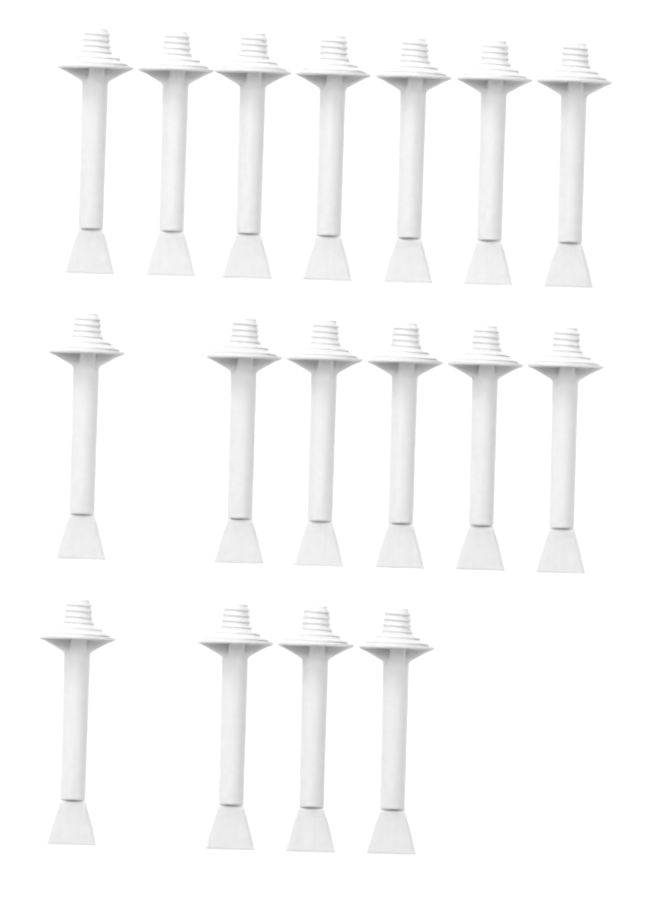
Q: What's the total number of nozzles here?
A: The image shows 17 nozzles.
